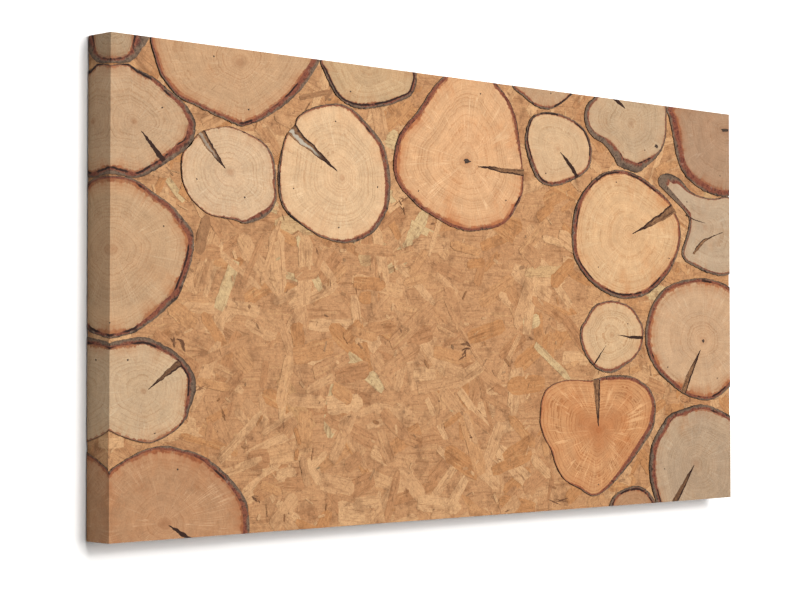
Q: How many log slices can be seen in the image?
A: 21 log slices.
